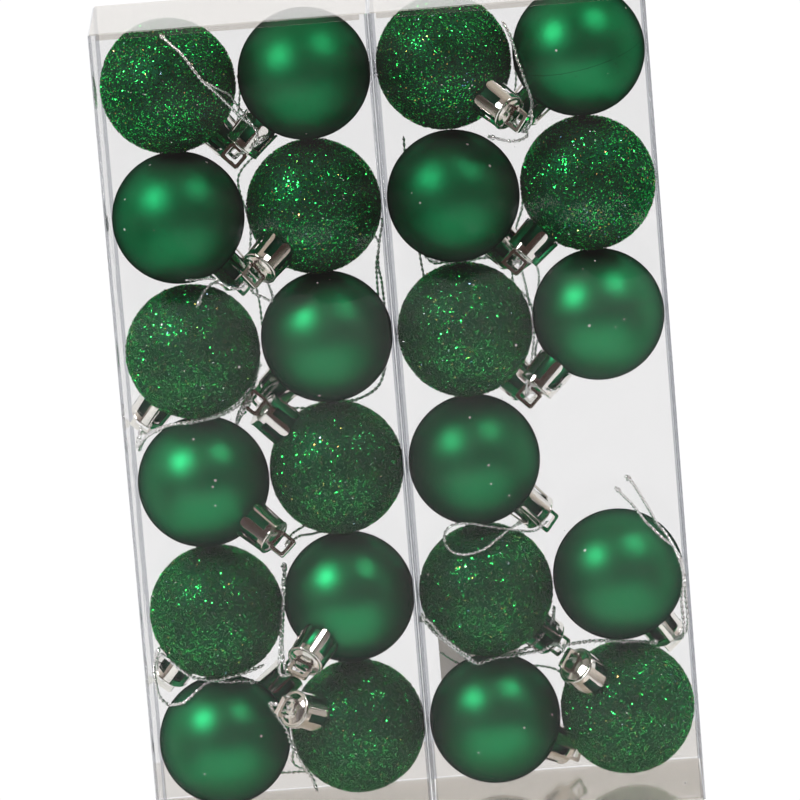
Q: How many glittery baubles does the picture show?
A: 11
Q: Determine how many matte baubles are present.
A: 12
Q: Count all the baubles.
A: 23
